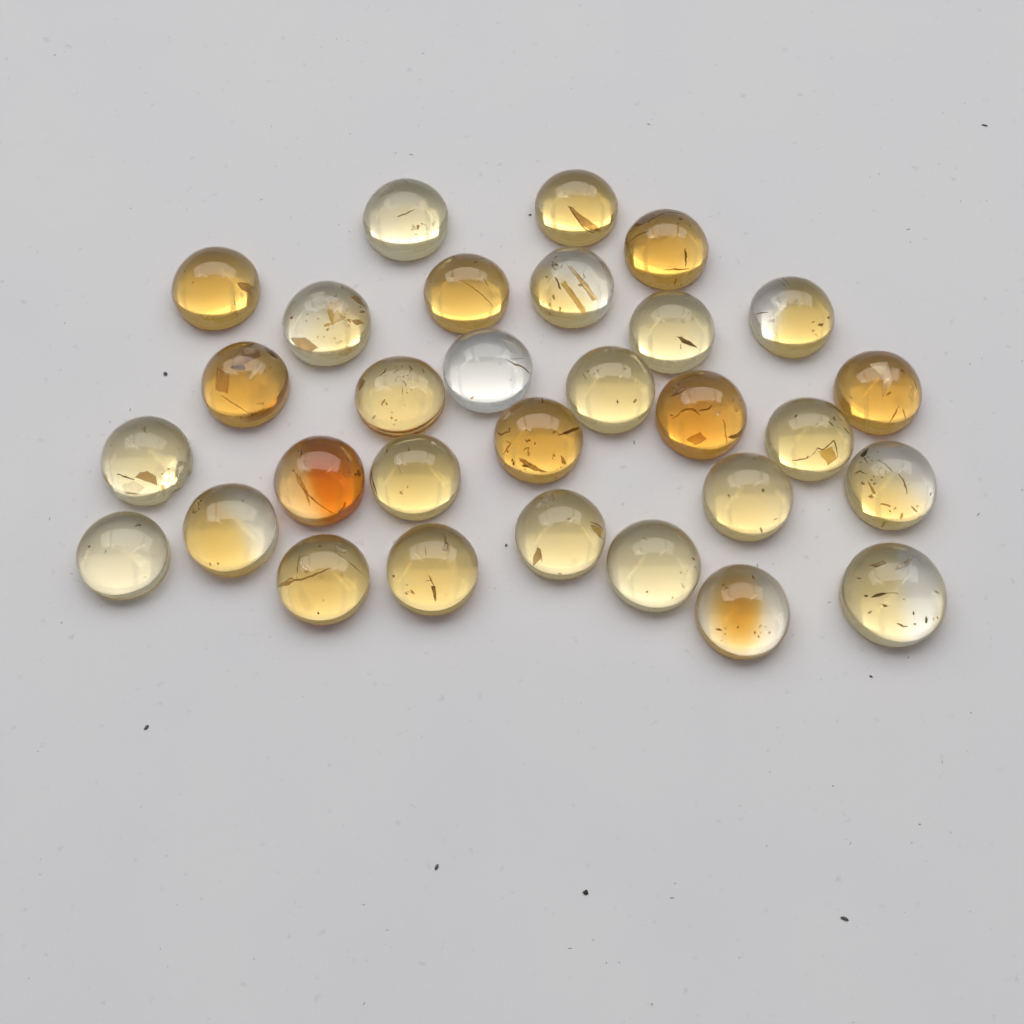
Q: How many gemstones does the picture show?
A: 30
